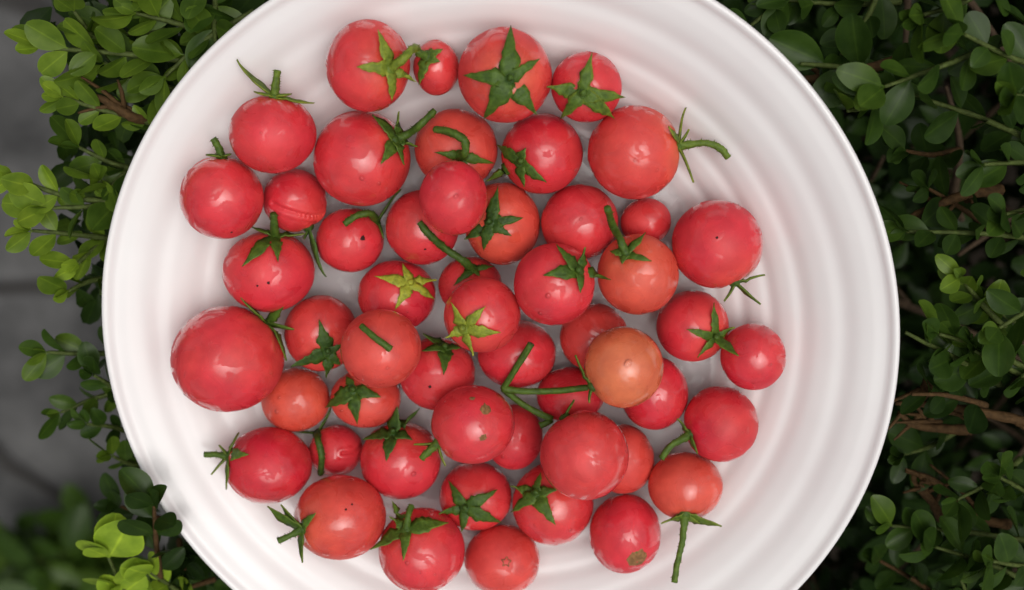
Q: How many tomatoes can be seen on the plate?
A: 52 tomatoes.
